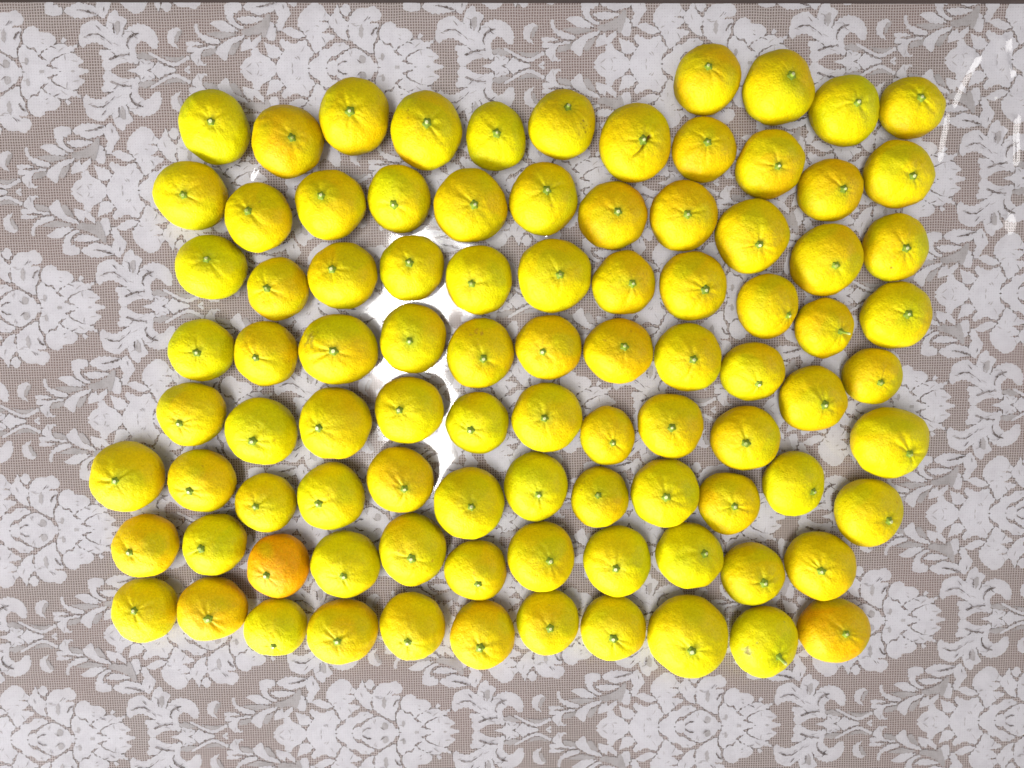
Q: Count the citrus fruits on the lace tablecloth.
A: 92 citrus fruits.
